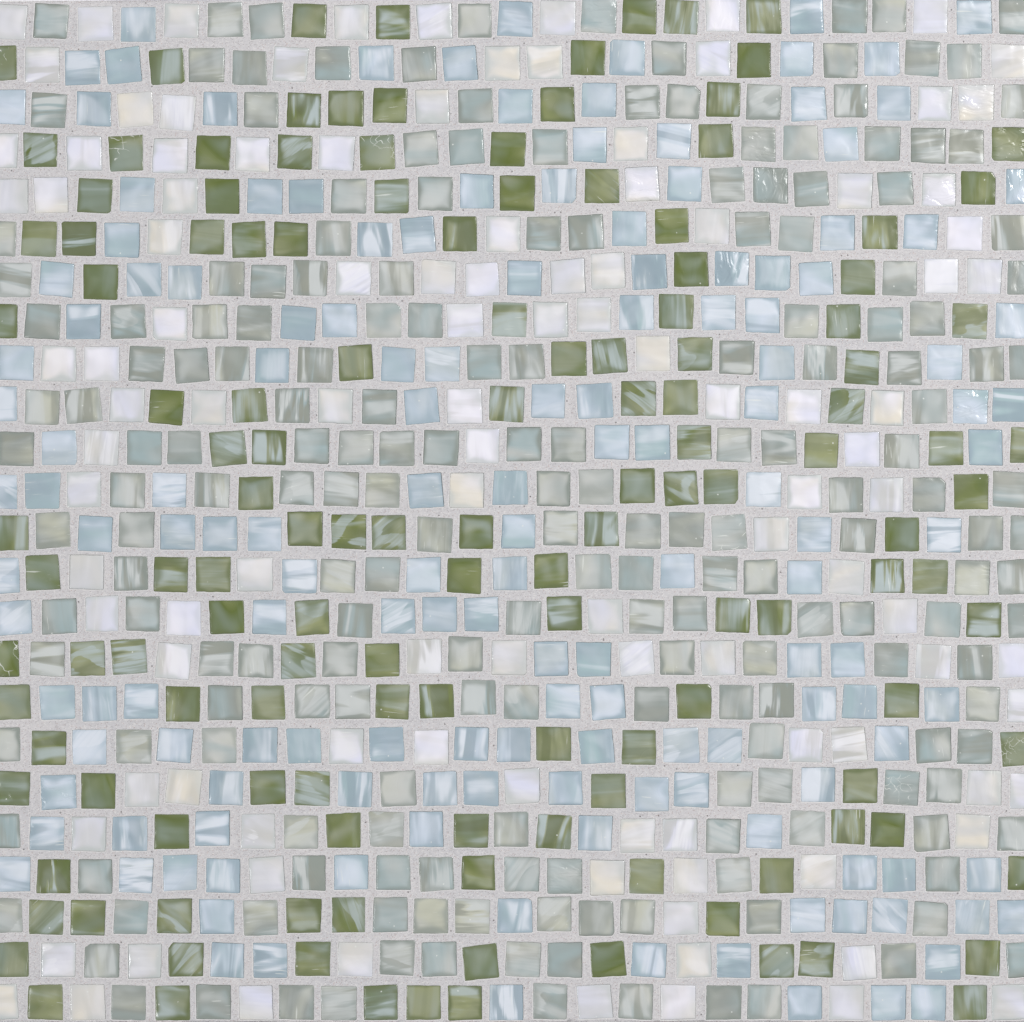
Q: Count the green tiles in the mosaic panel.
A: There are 139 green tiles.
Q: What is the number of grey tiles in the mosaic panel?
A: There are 199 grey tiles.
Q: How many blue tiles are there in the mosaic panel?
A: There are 152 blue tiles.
